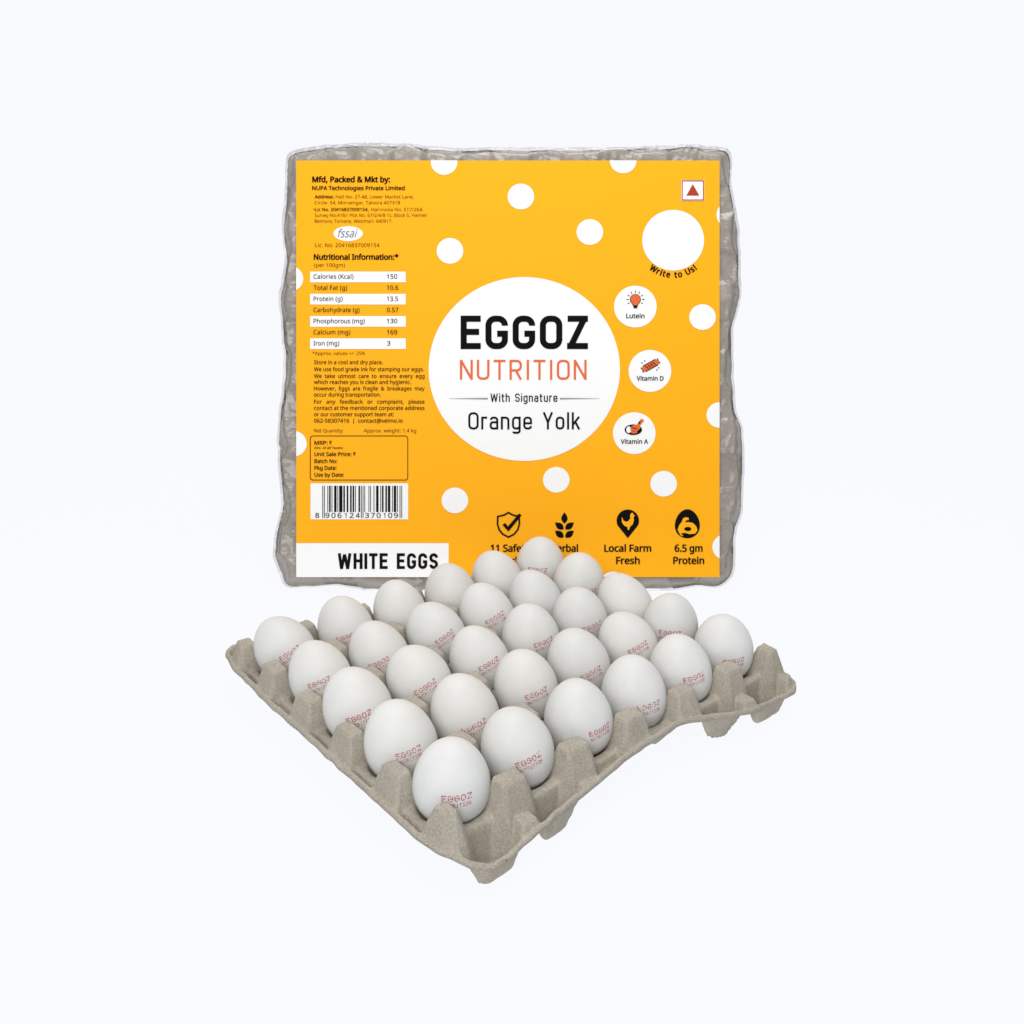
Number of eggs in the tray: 30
